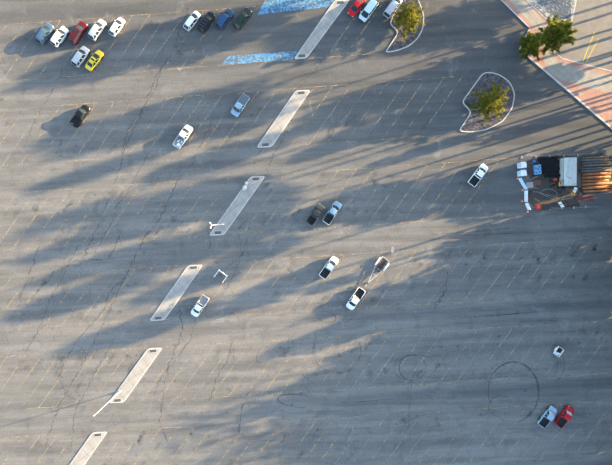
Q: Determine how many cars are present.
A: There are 14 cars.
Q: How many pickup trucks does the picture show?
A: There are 11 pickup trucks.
